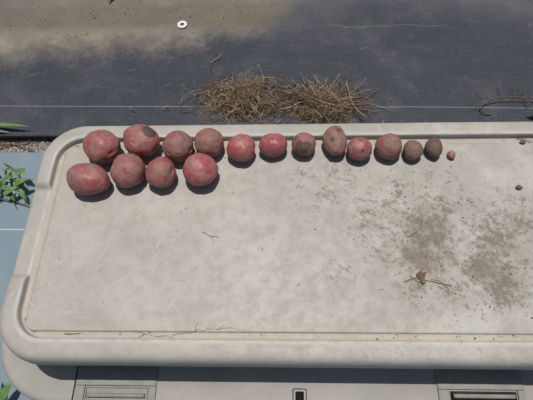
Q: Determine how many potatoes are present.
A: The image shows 17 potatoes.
